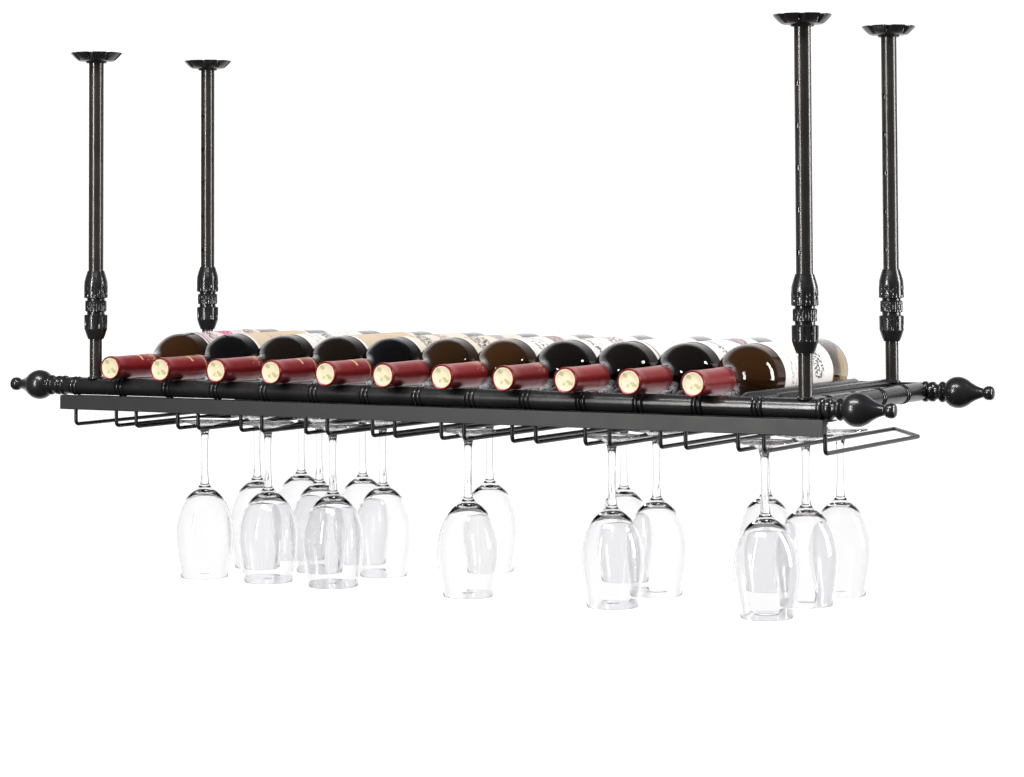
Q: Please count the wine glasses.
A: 17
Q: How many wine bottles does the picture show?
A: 11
